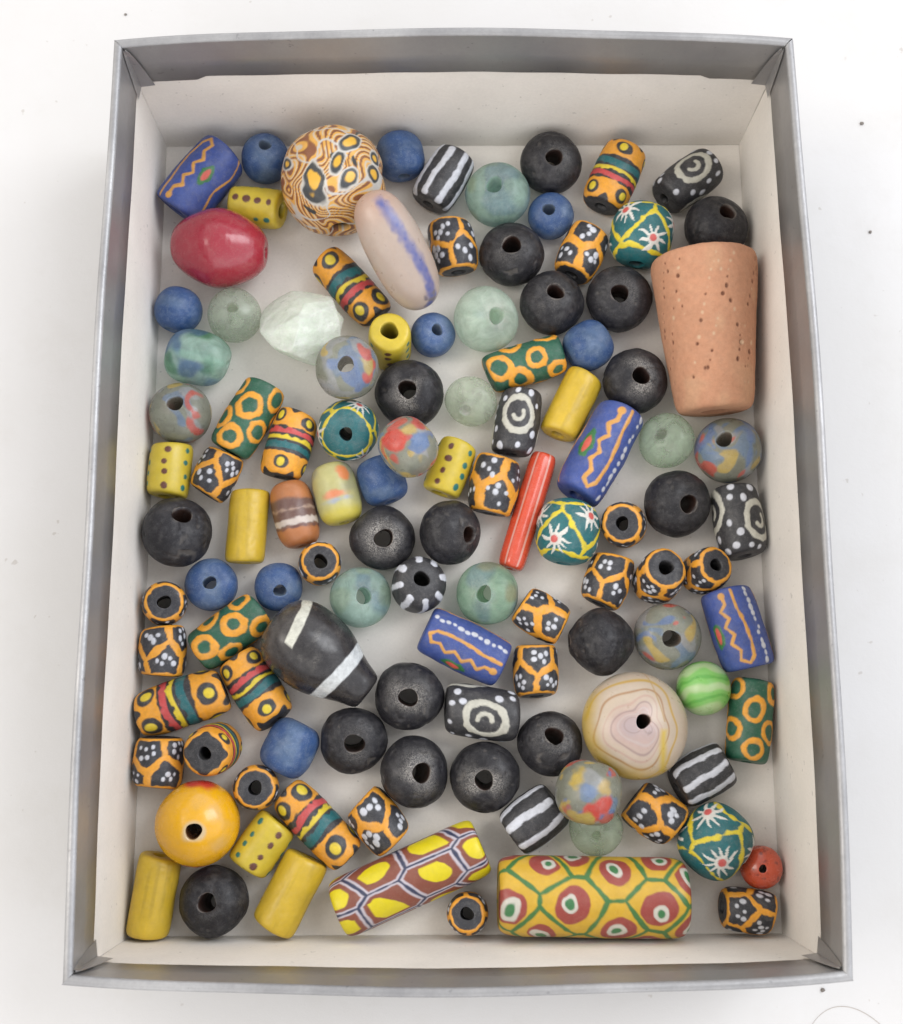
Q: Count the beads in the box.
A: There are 113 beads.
